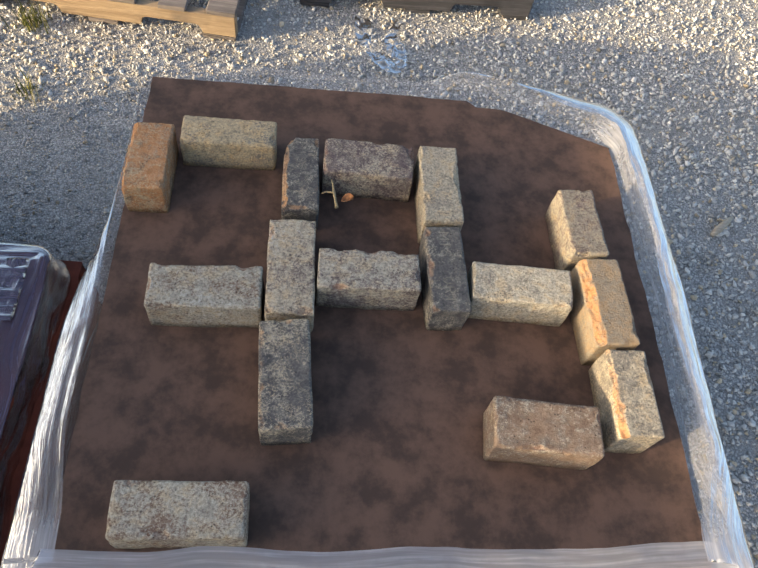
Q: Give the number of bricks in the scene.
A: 16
